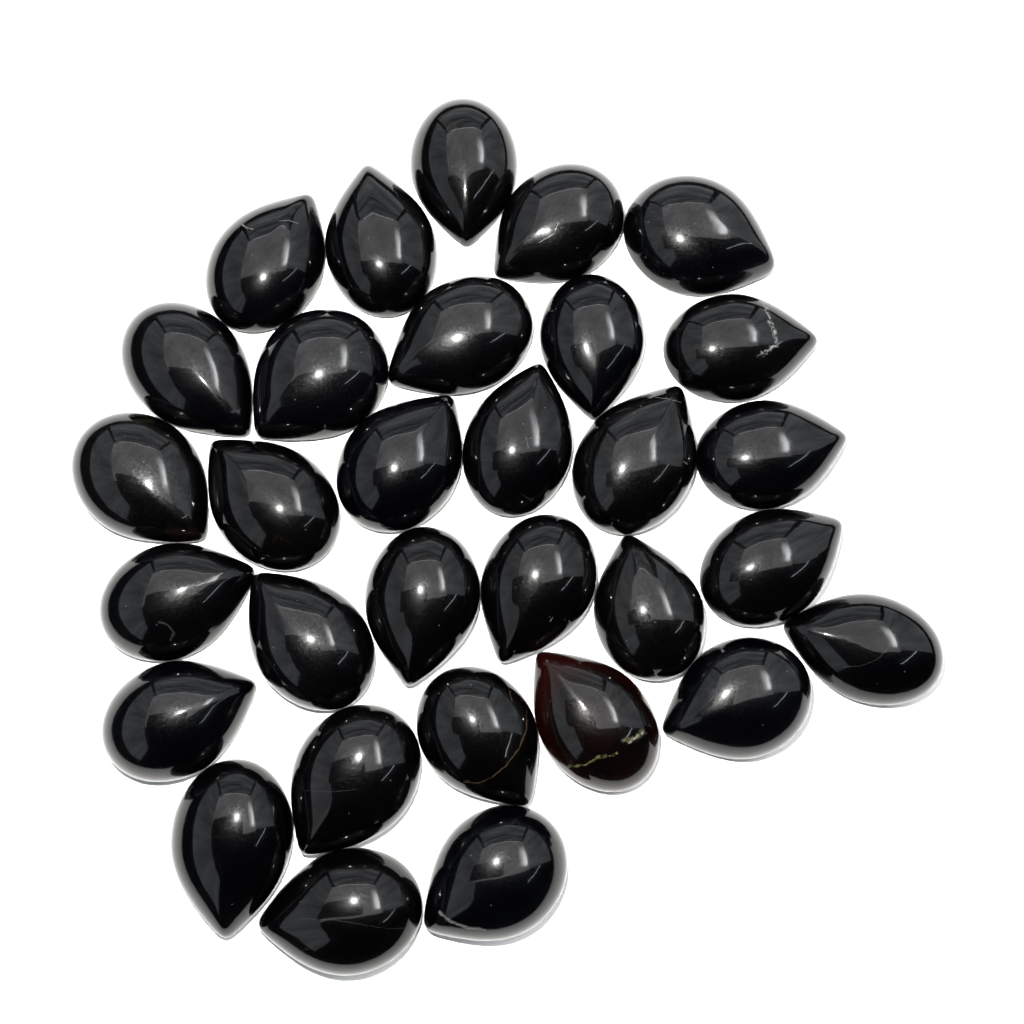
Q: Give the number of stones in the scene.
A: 31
